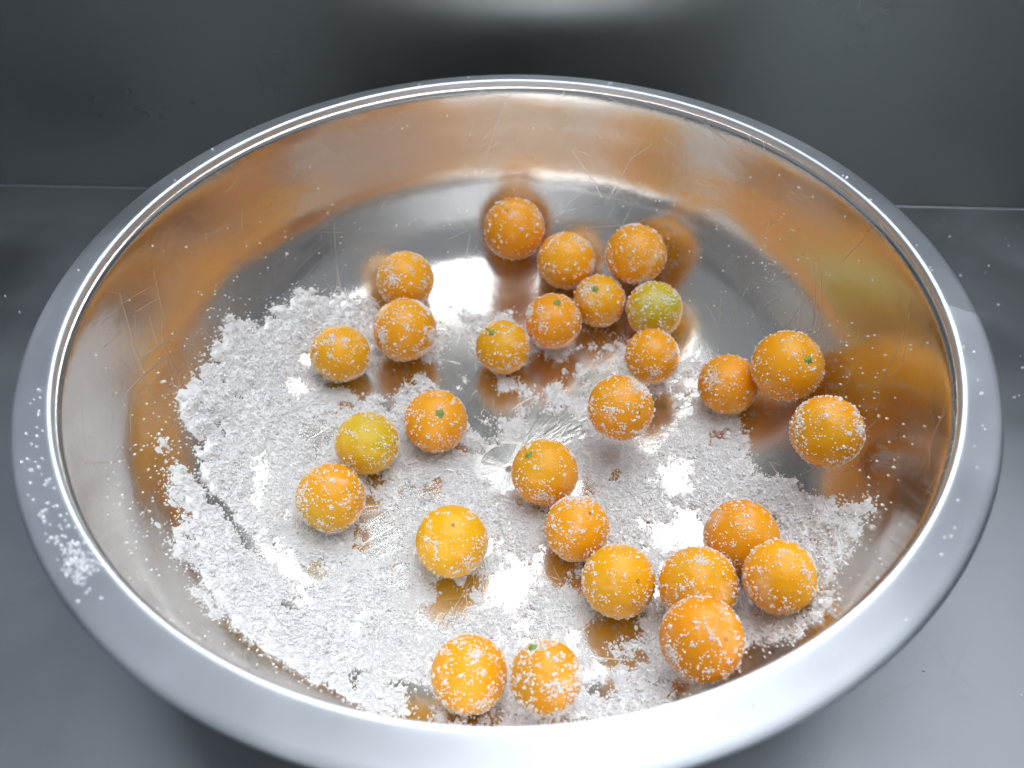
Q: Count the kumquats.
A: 28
